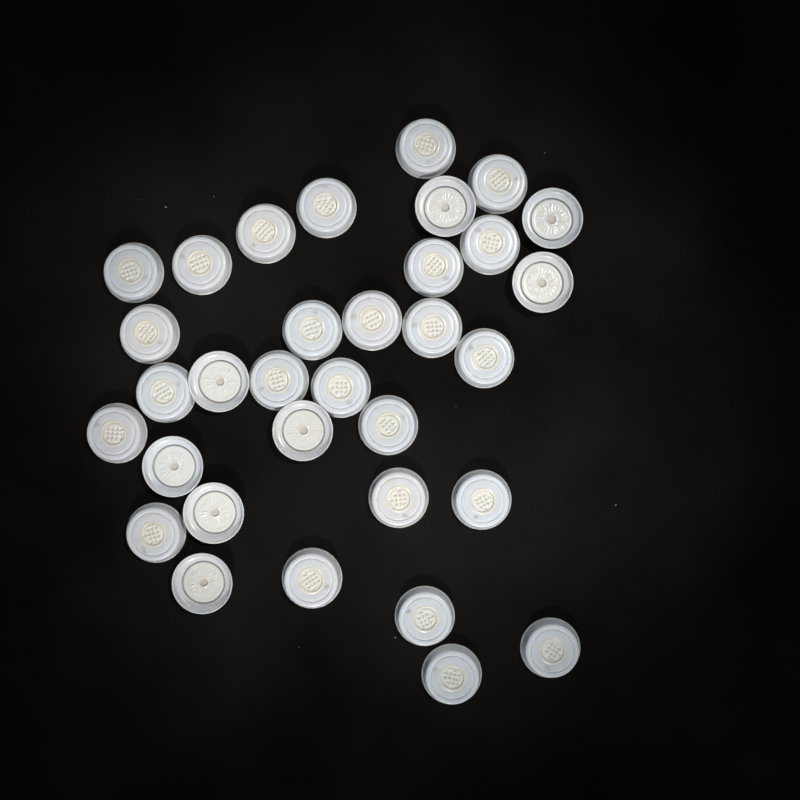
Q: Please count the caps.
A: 33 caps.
